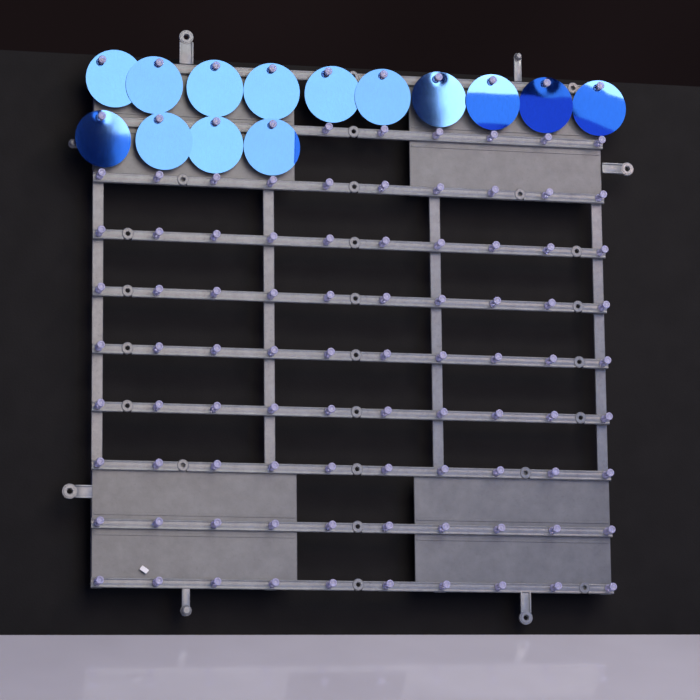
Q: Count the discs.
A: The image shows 14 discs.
